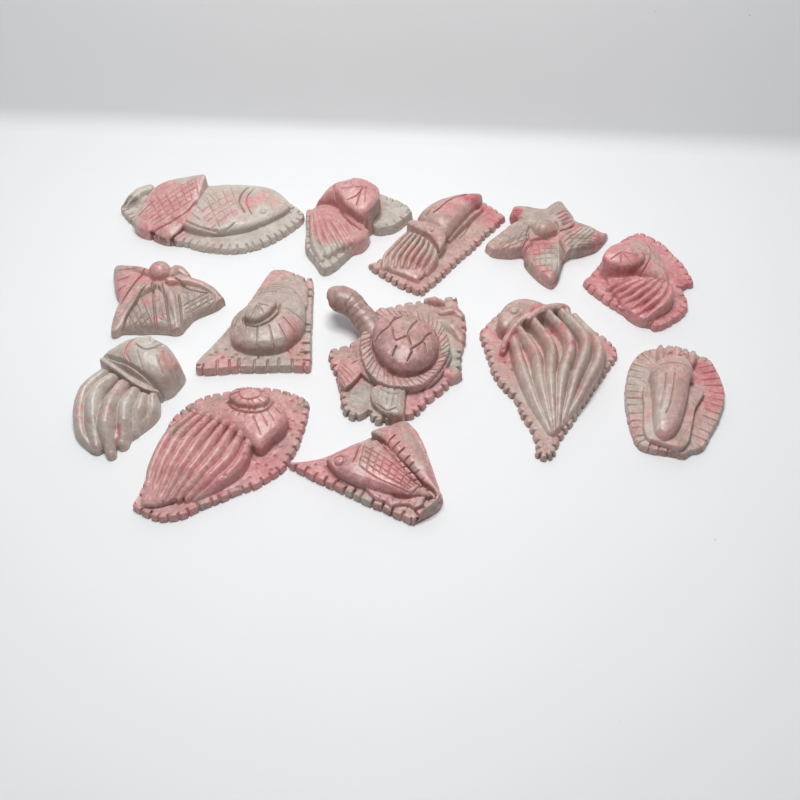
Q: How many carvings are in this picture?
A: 13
